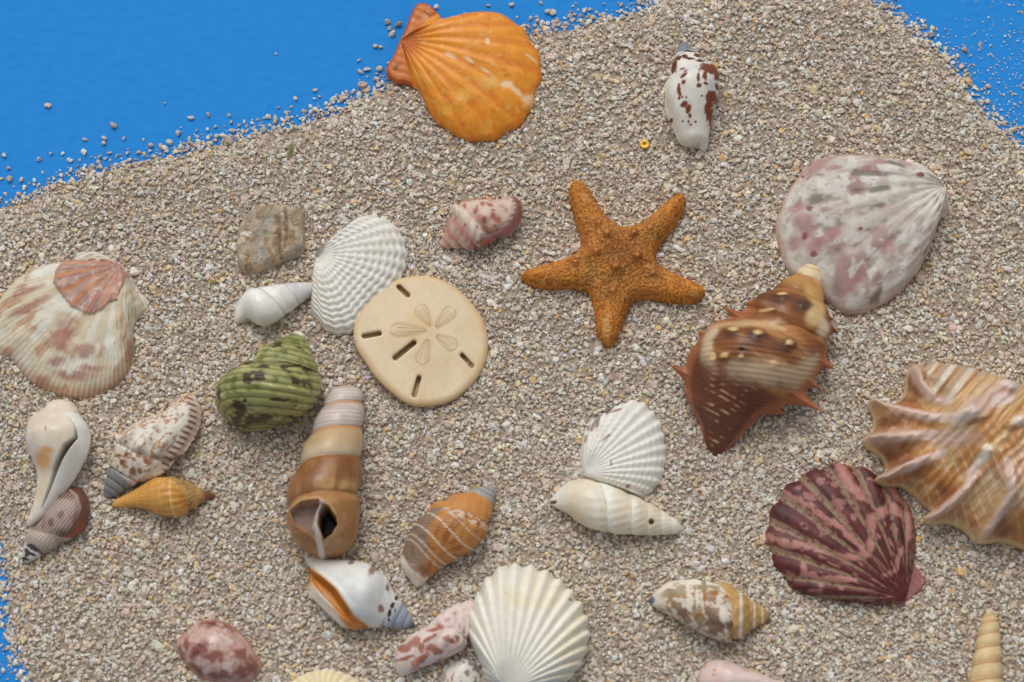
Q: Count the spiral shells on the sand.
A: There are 17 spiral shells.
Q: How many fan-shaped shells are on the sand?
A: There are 8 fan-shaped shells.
